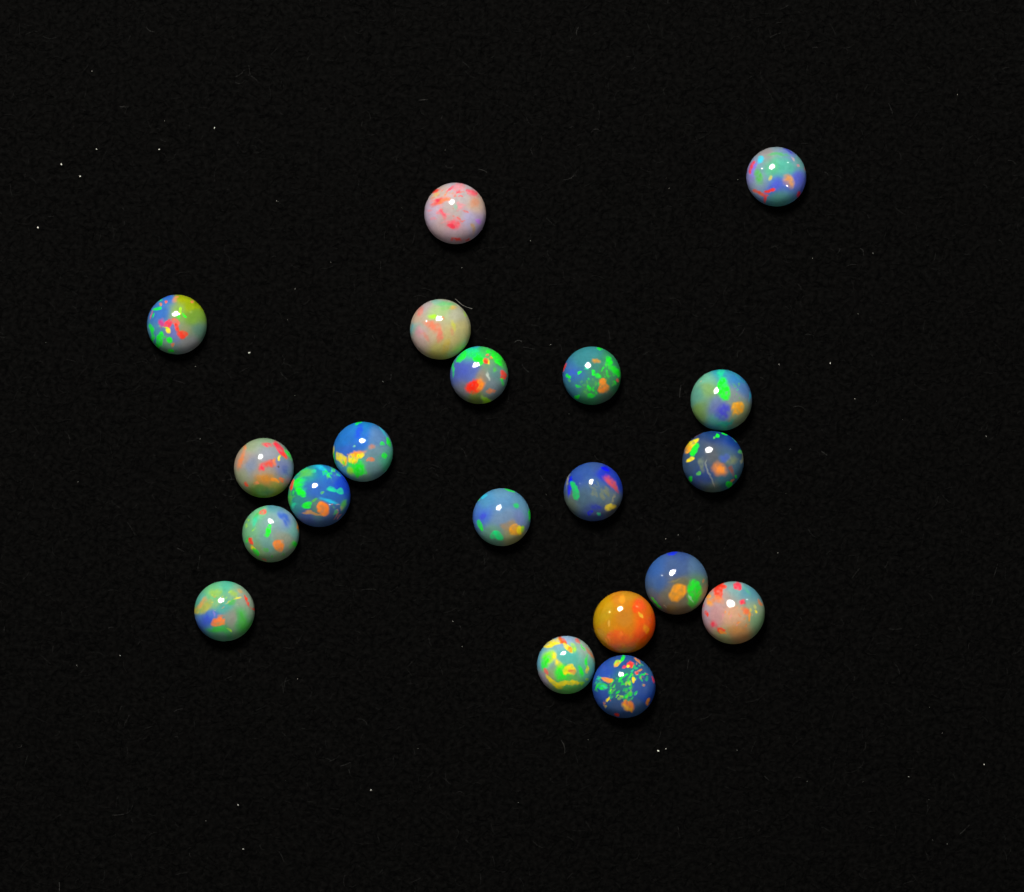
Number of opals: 20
